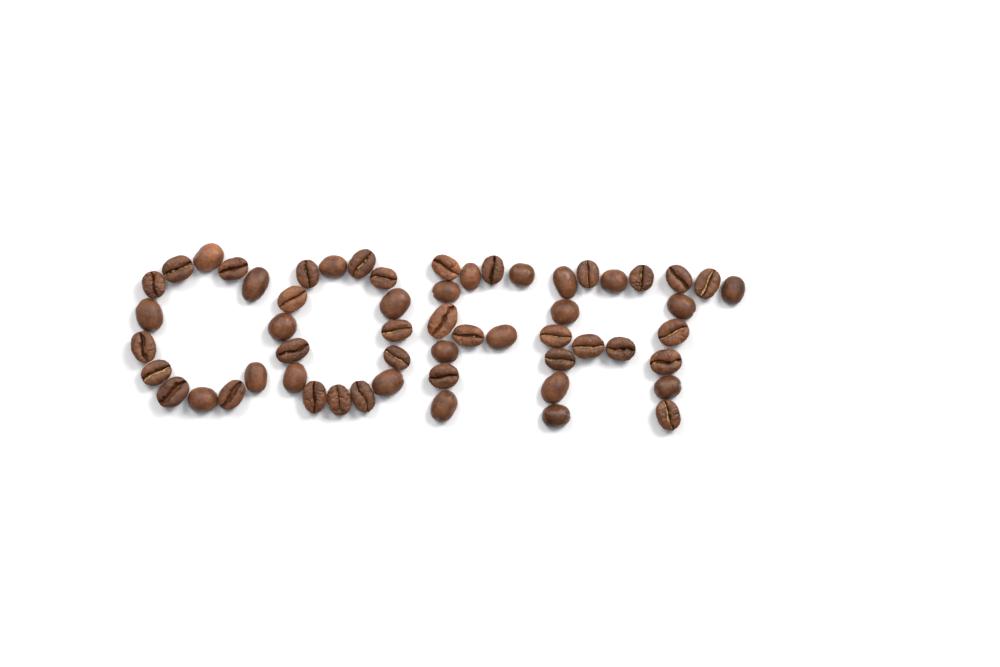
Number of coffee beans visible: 57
